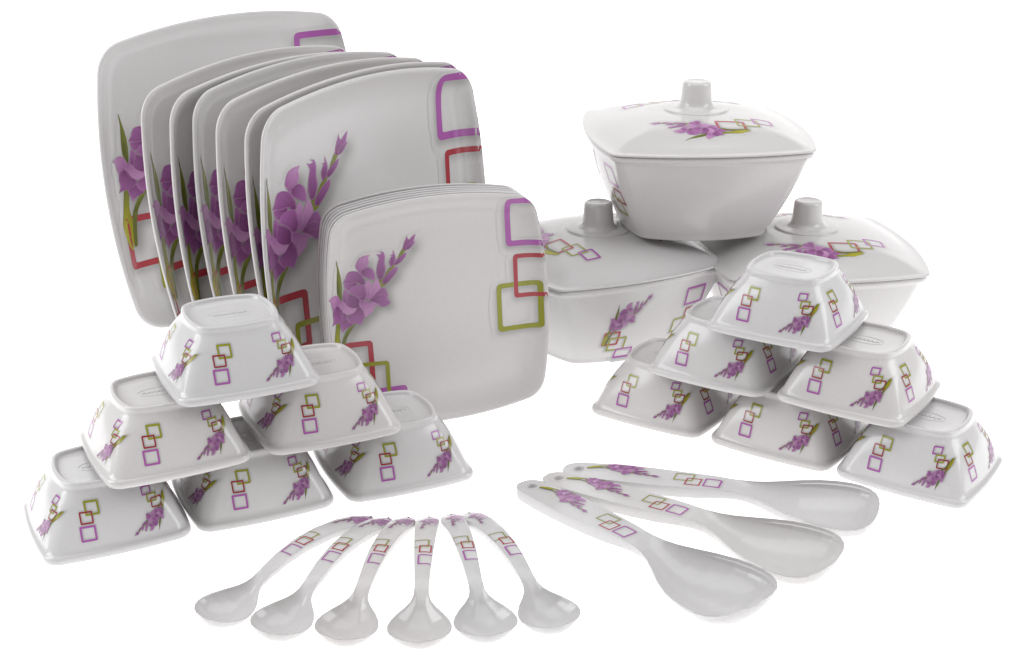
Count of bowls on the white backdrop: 12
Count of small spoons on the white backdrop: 6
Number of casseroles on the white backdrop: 3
